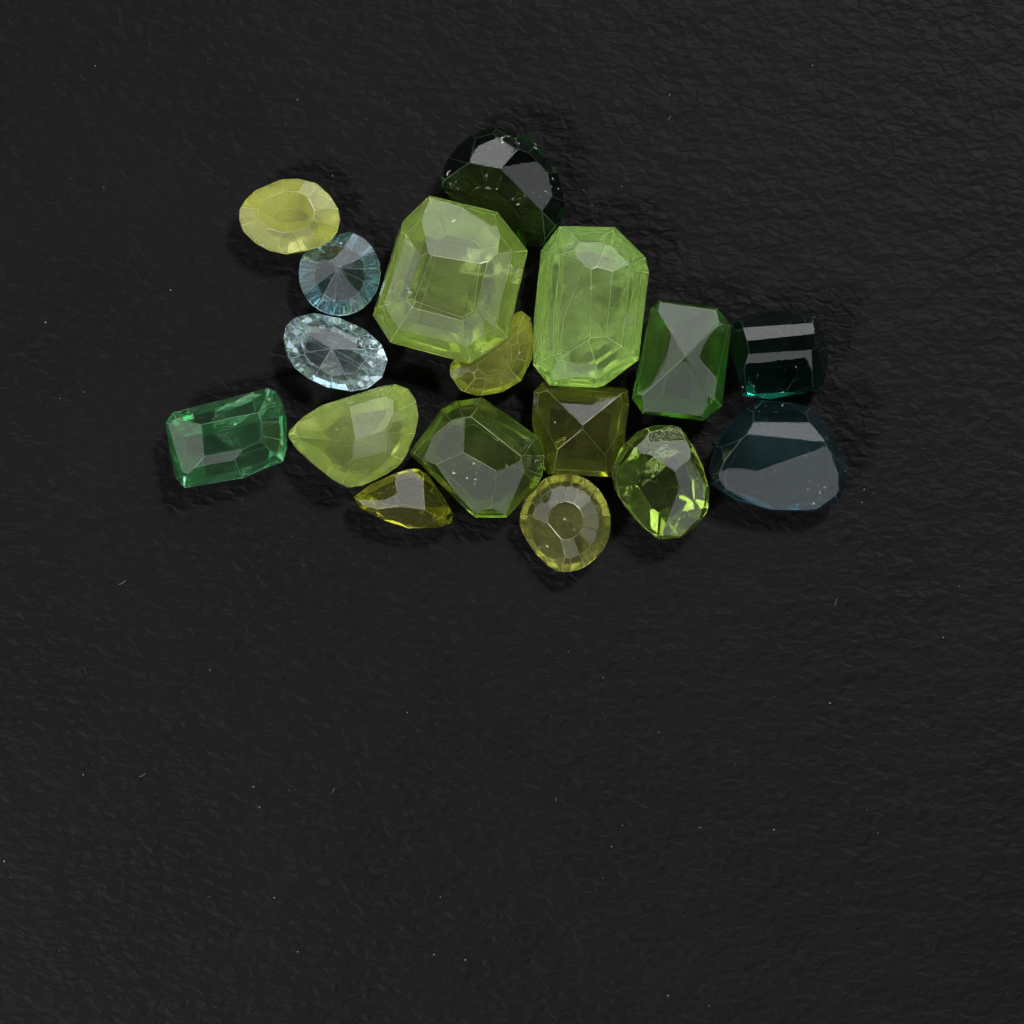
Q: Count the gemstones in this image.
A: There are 17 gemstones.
